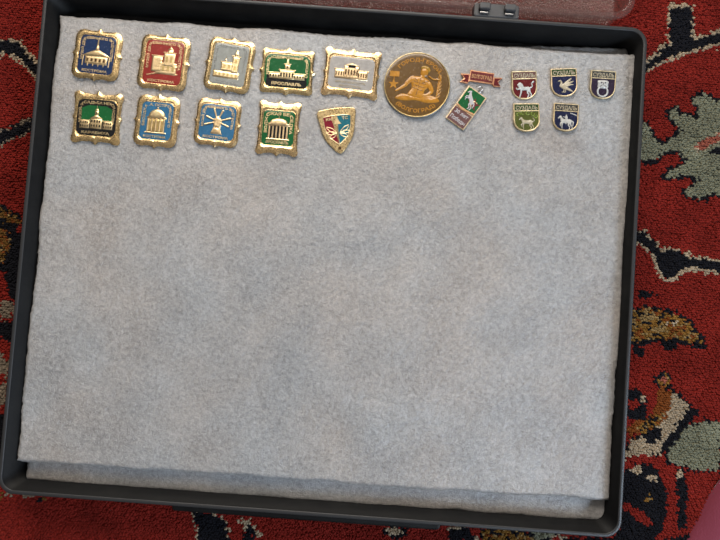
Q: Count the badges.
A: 17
